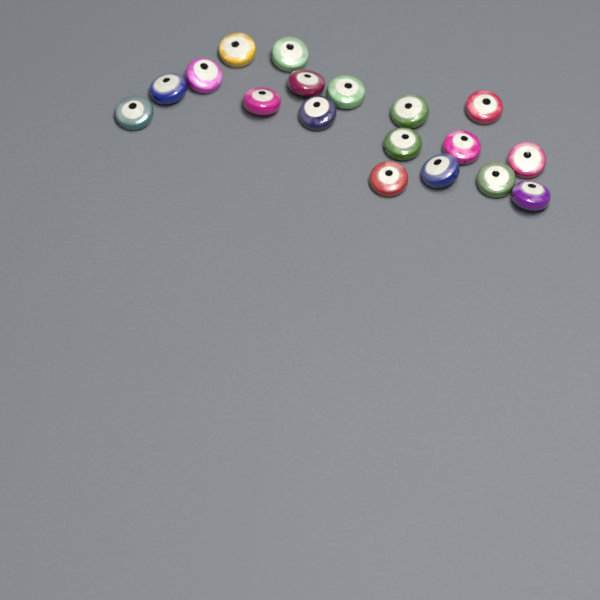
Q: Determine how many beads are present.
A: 18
